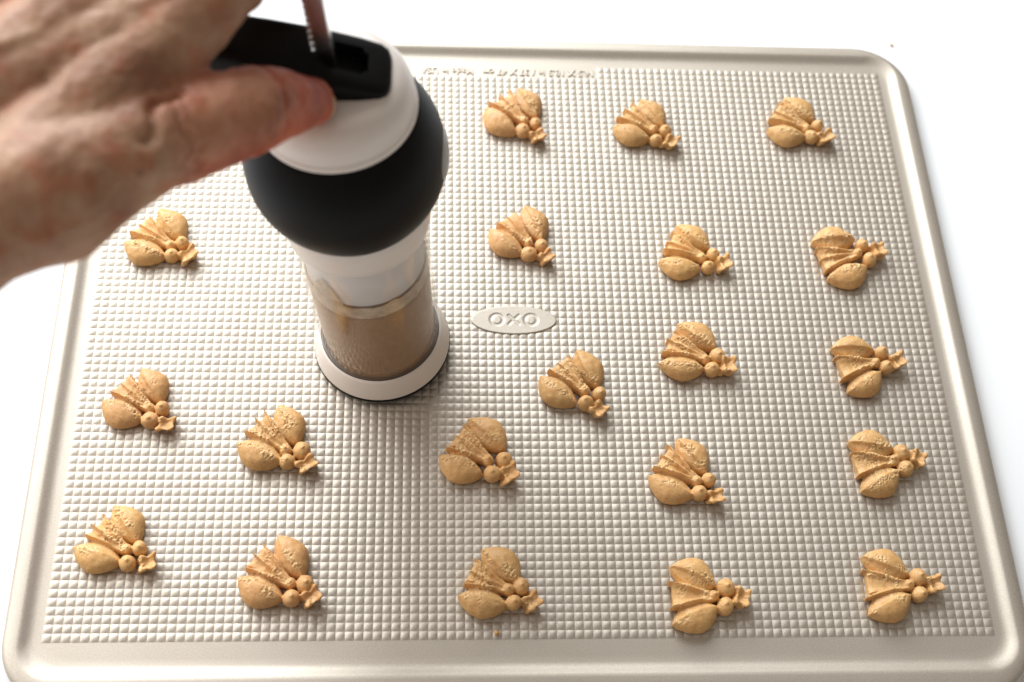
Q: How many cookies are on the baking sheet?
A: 20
